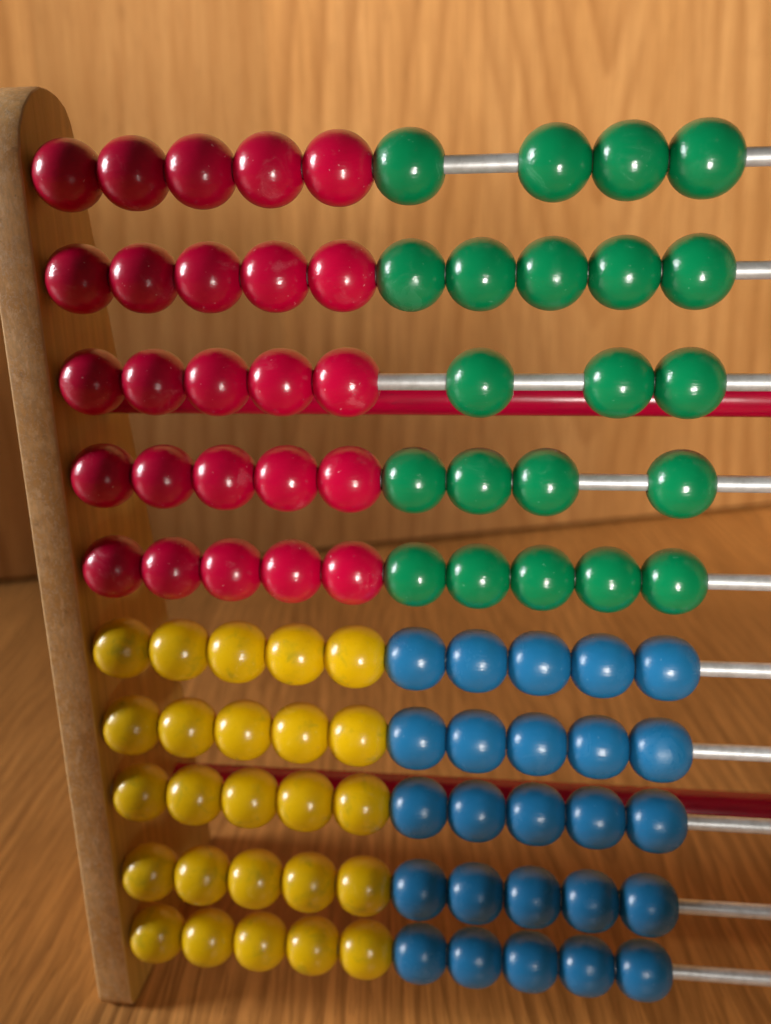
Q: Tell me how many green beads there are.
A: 21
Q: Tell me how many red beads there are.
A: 25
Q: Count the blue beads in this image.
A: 25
